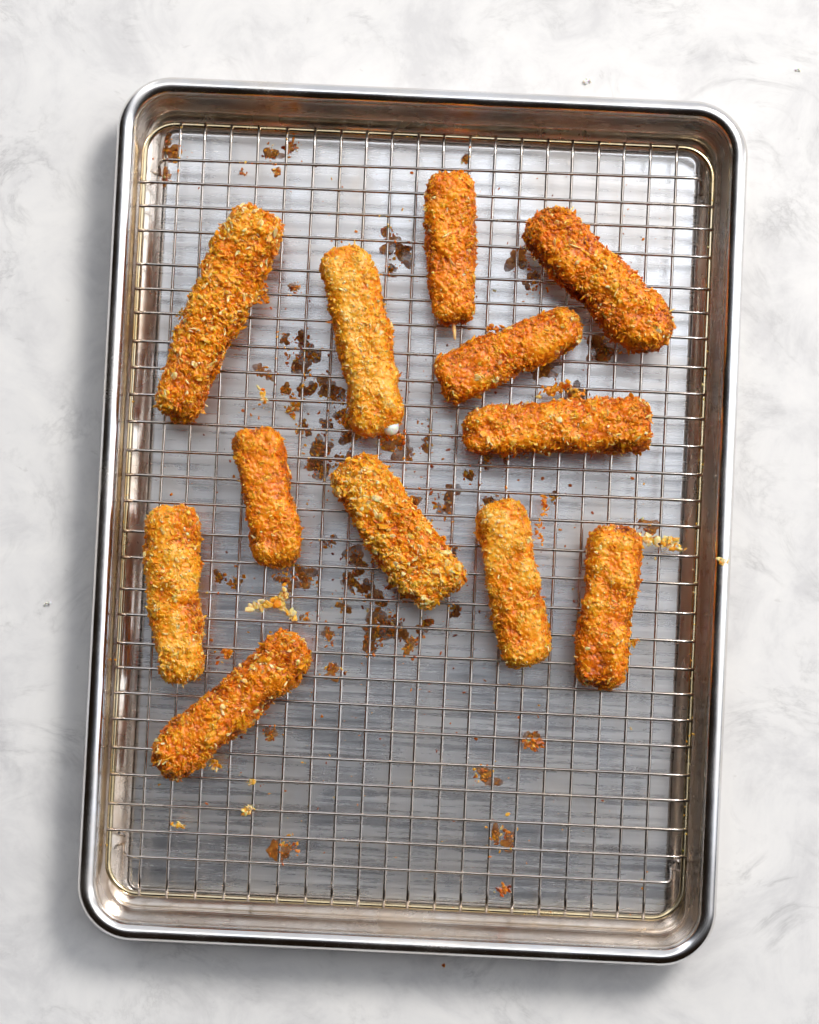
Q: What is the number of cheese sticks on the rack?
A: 12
